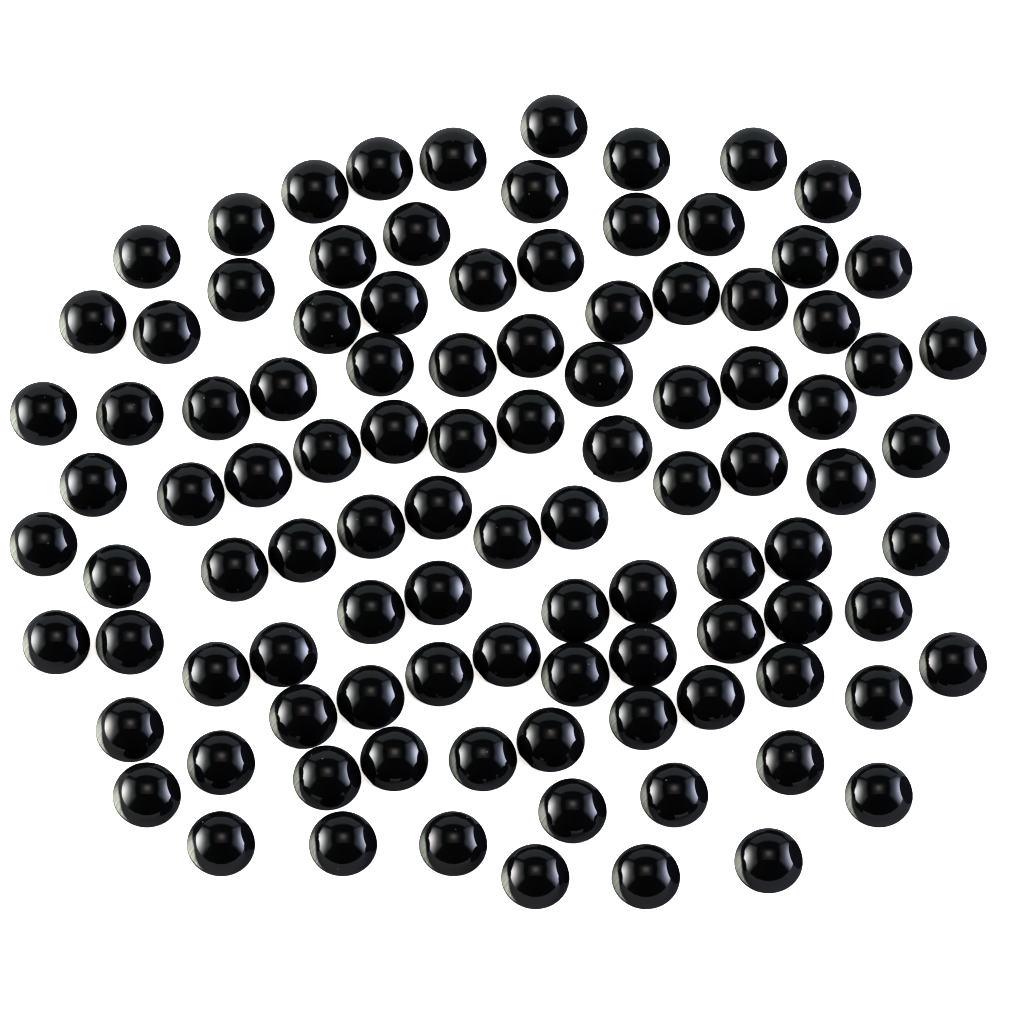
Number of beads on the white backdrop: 102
